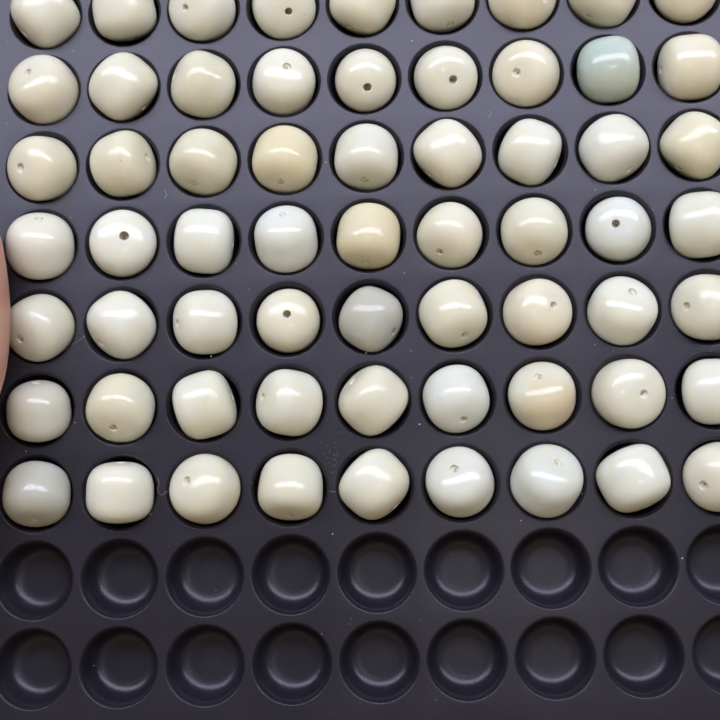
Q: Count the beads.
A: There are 63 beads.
